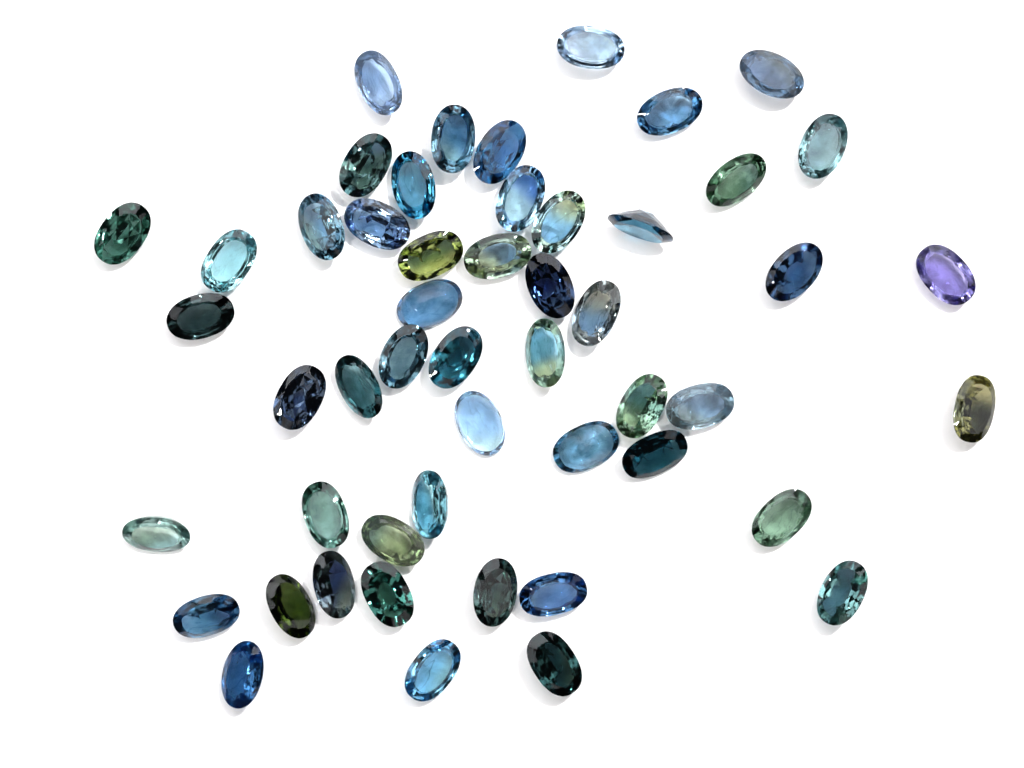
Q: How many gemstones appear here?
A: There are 51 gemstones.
